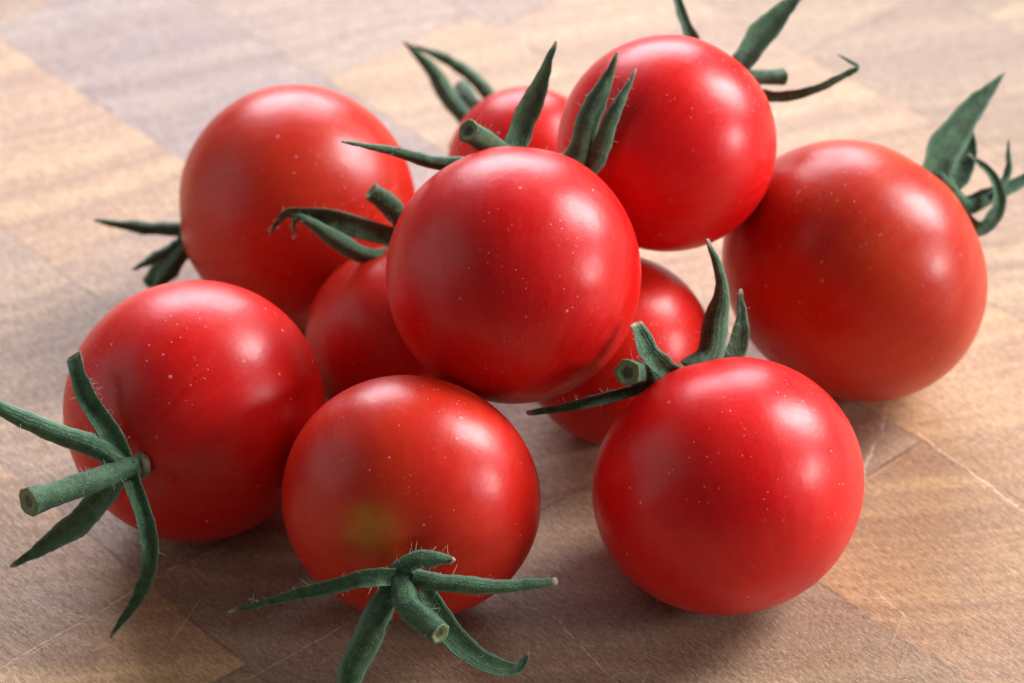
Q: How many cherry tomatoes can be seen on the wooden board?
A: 10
